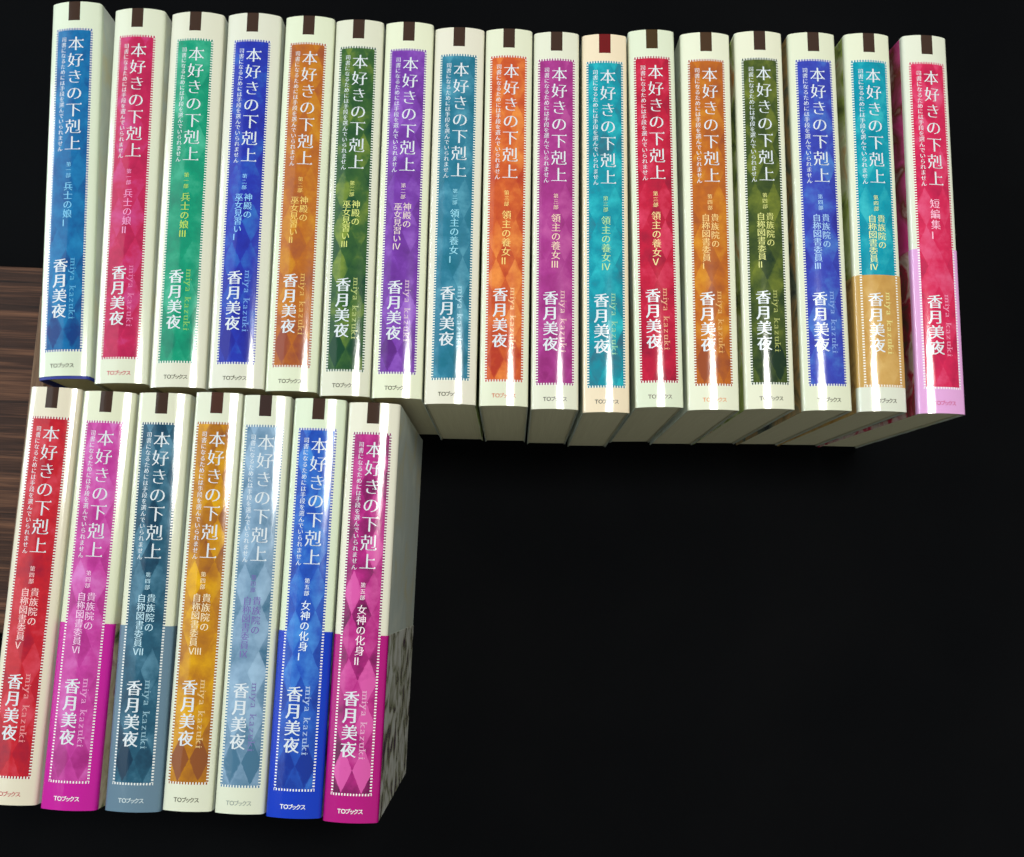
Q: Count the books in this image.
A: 24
